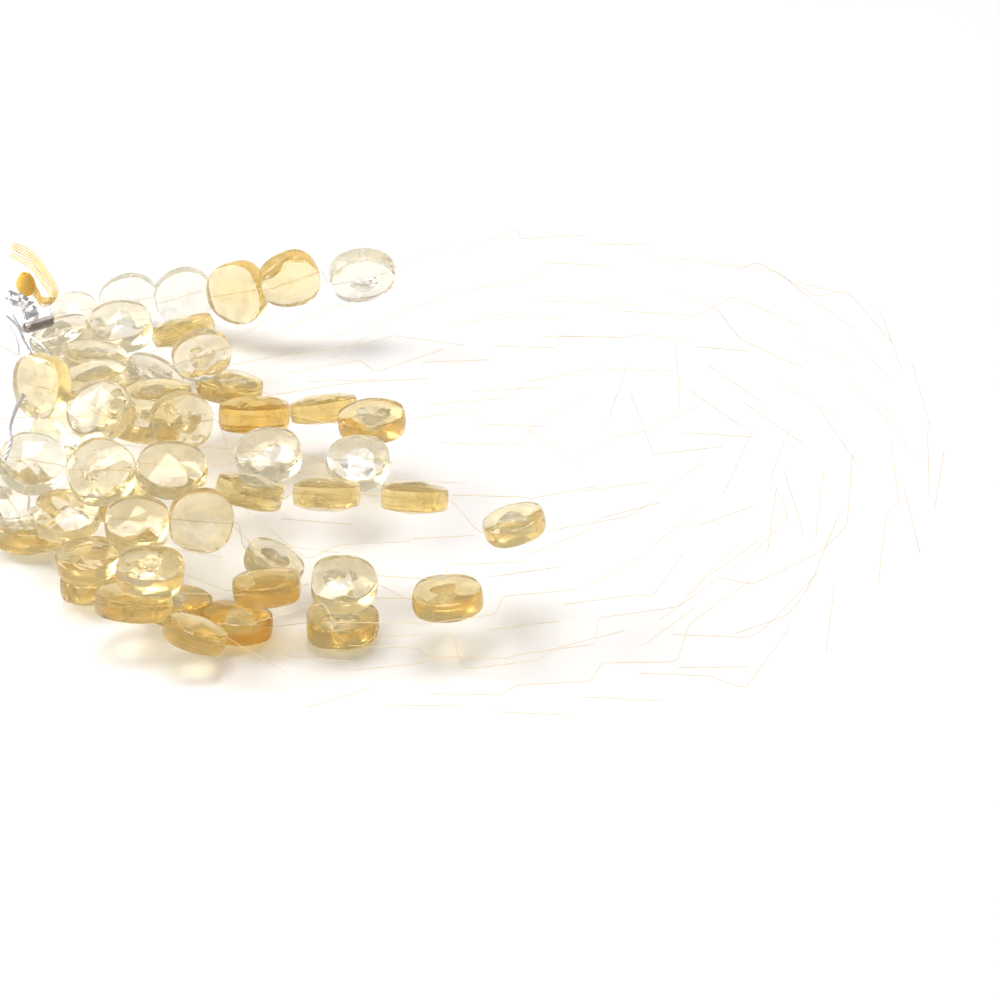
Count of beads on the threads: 50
